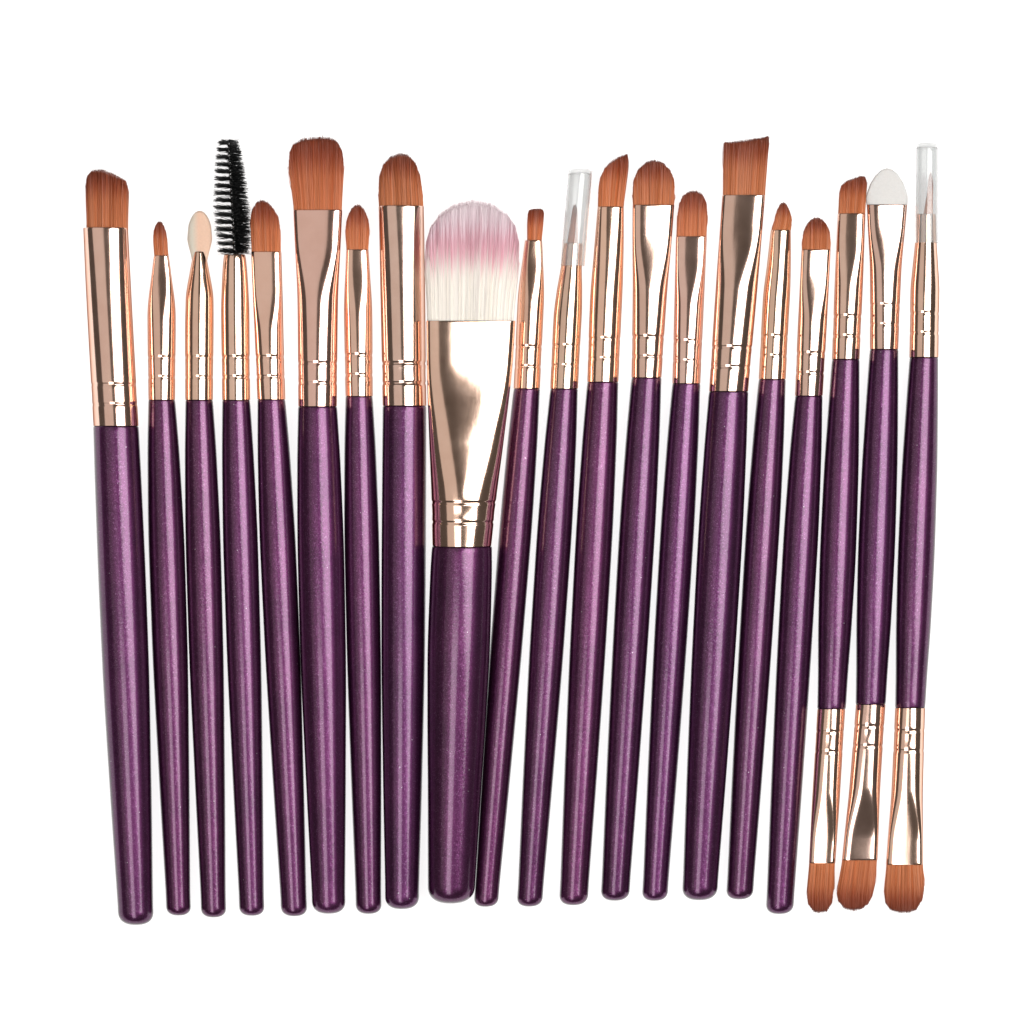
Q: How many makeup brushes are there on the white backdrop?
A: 20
